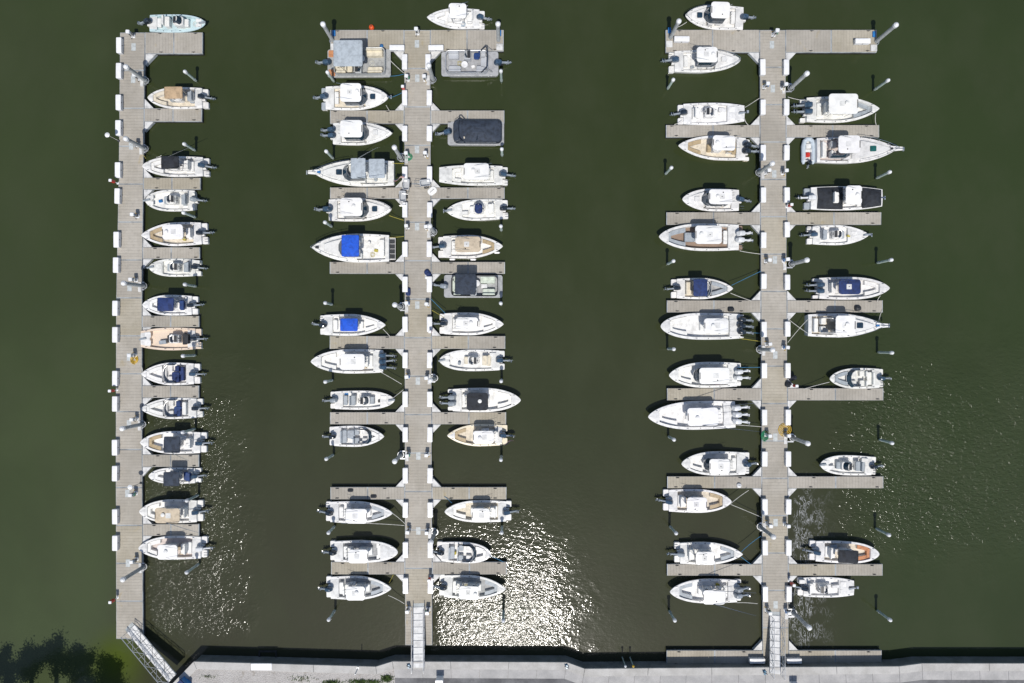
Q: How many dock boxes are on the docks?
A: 78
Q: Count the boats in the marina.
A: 66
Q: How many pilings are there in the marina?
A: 61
